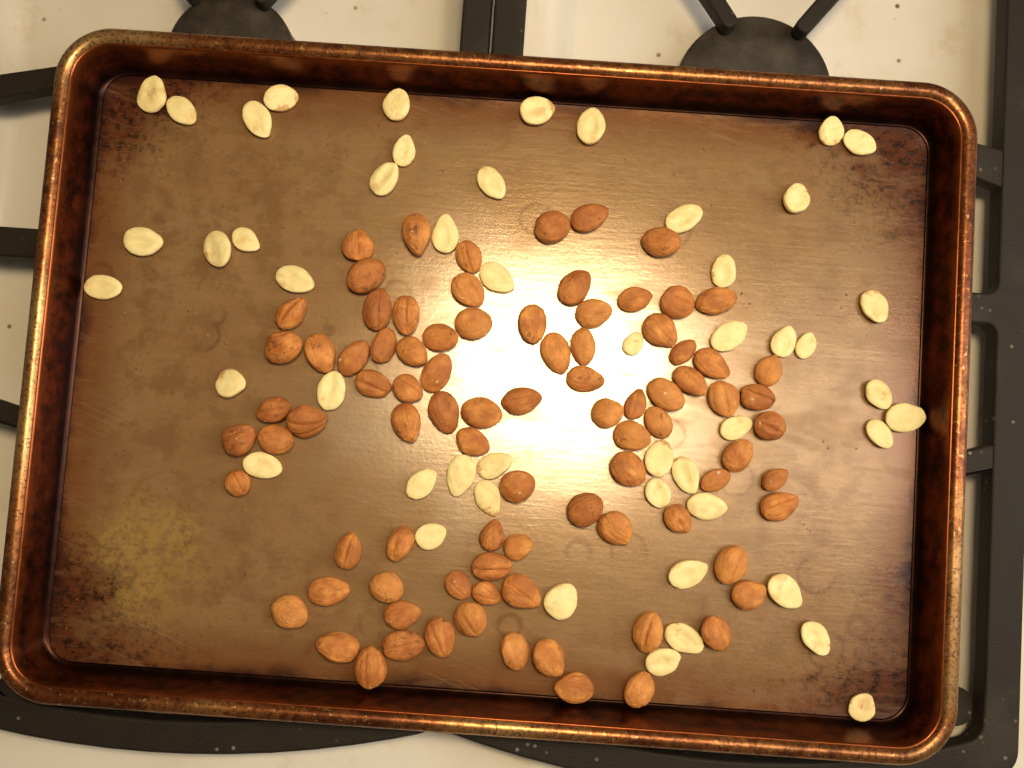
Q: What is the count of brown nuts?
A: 87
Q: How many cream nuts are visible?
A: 50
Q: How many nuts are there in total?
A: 137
